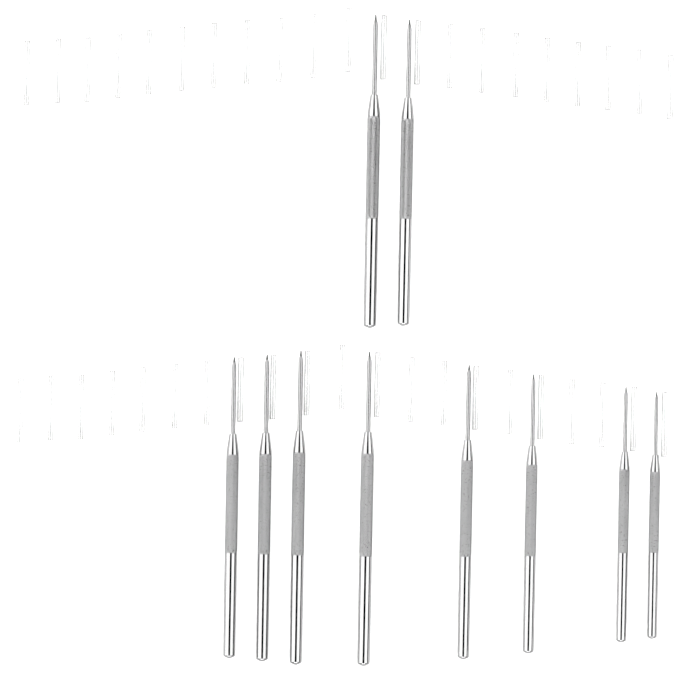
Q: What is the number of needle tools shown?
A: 10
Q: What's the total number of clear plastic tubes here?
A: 42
